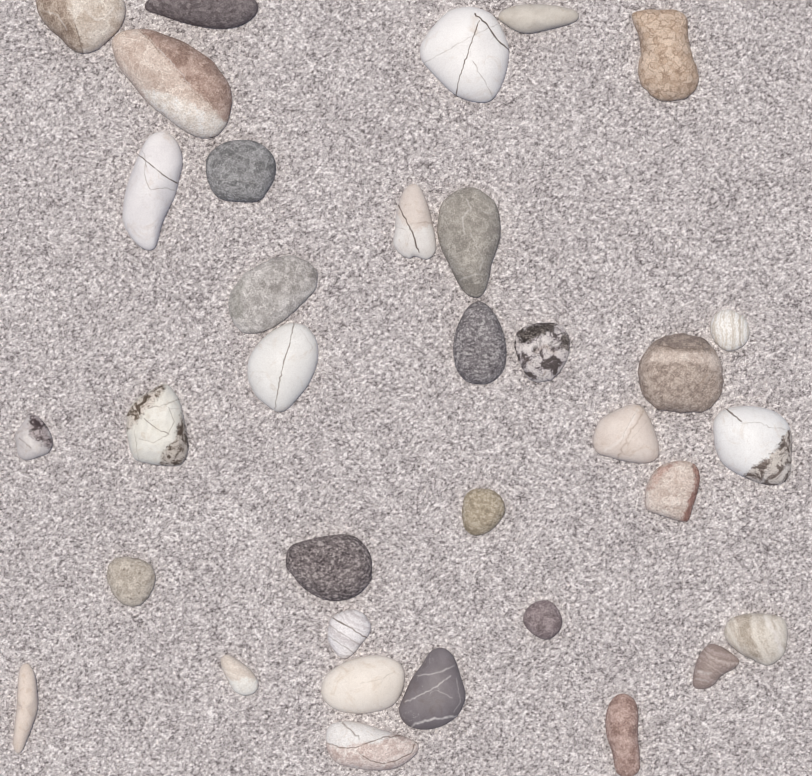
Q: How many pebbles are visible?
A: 34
